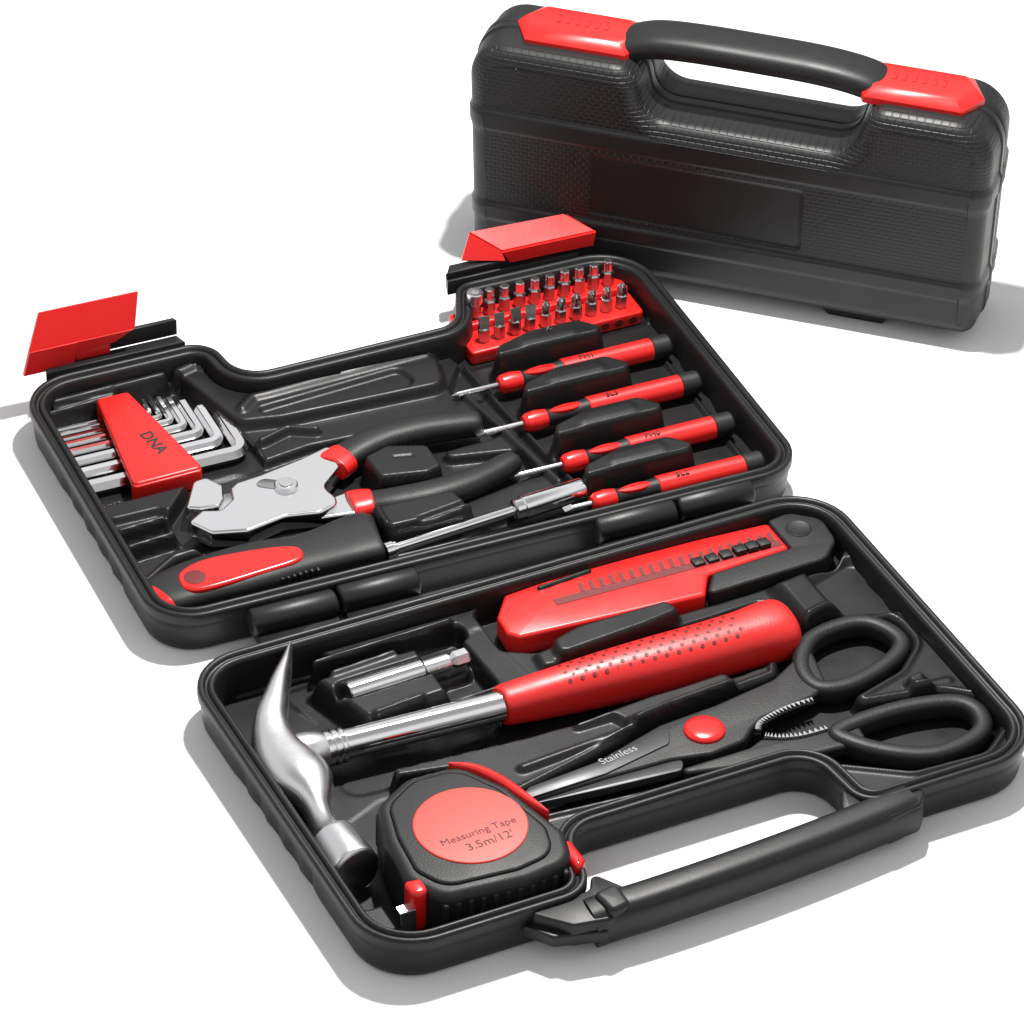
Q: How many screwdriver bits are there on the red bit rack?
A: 20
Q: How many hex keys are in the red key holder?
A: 8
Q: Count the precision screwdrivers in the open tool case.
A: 4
